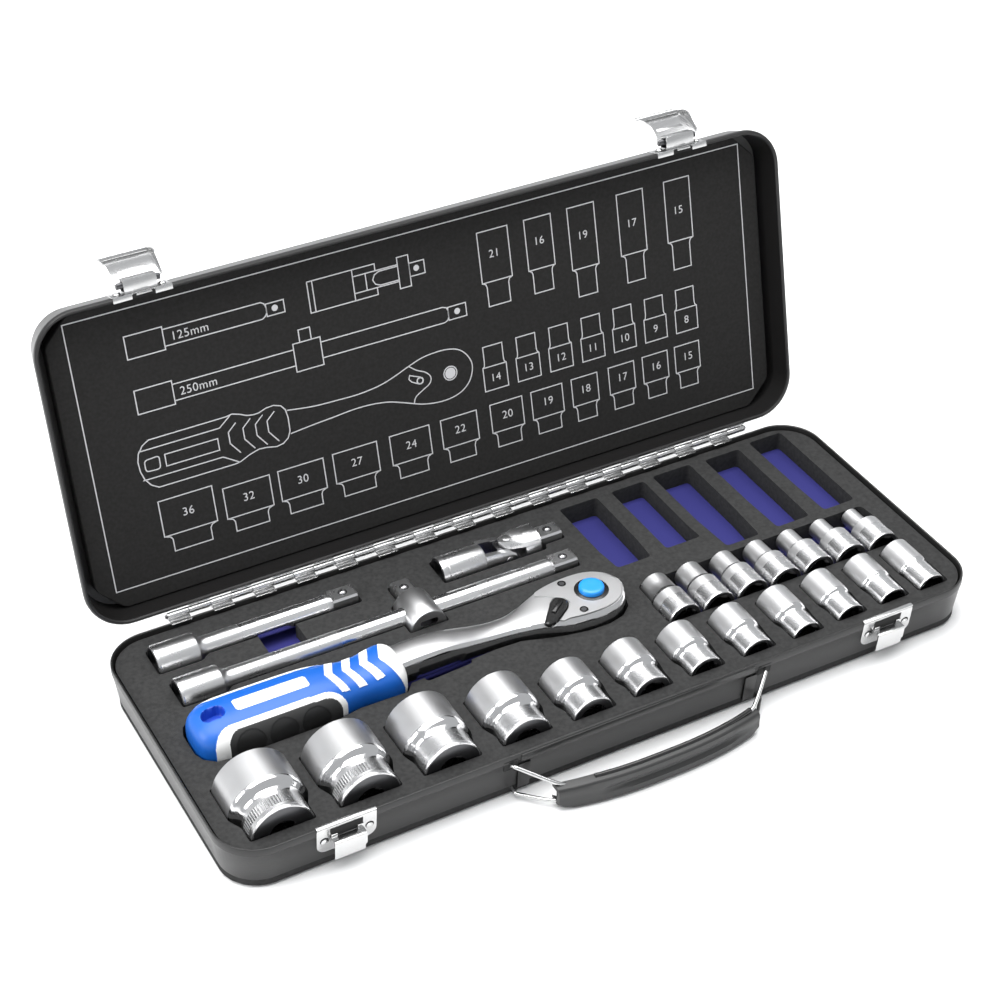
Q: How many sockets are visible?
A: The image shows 19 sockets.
